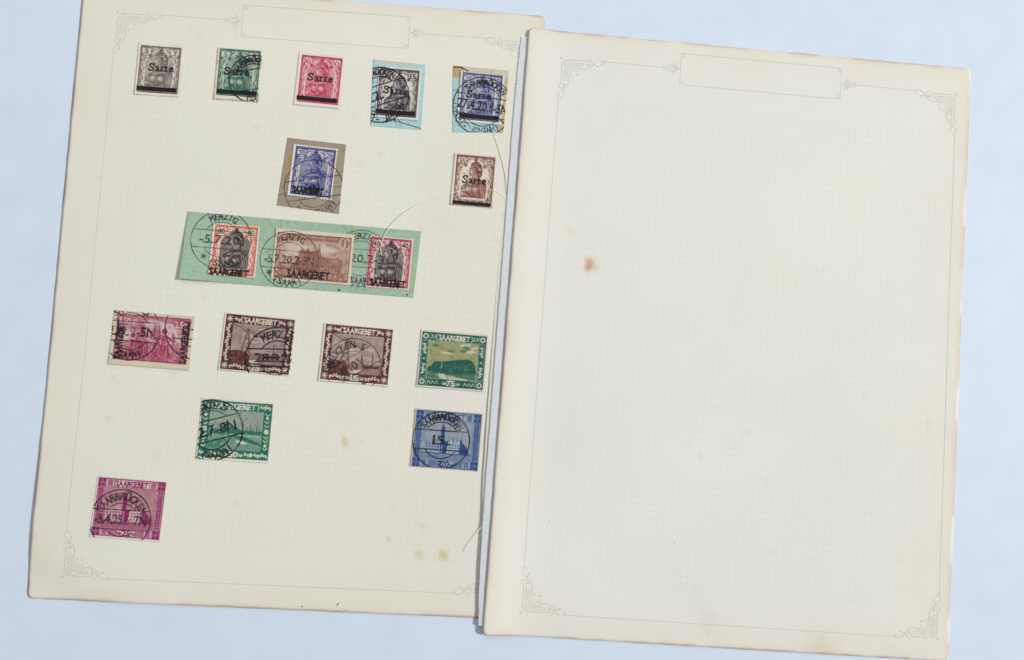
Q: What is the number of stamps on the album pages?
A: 17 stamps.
